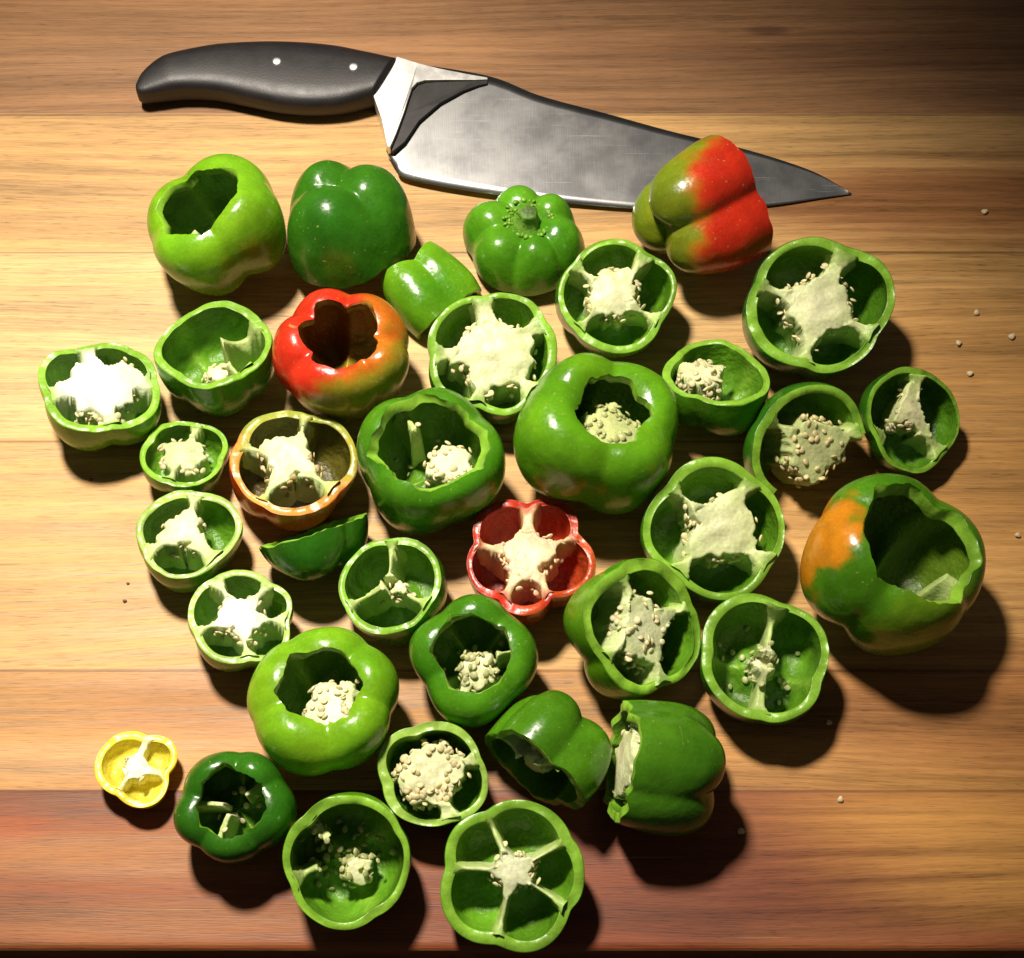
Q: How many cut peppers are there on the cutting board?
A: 36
